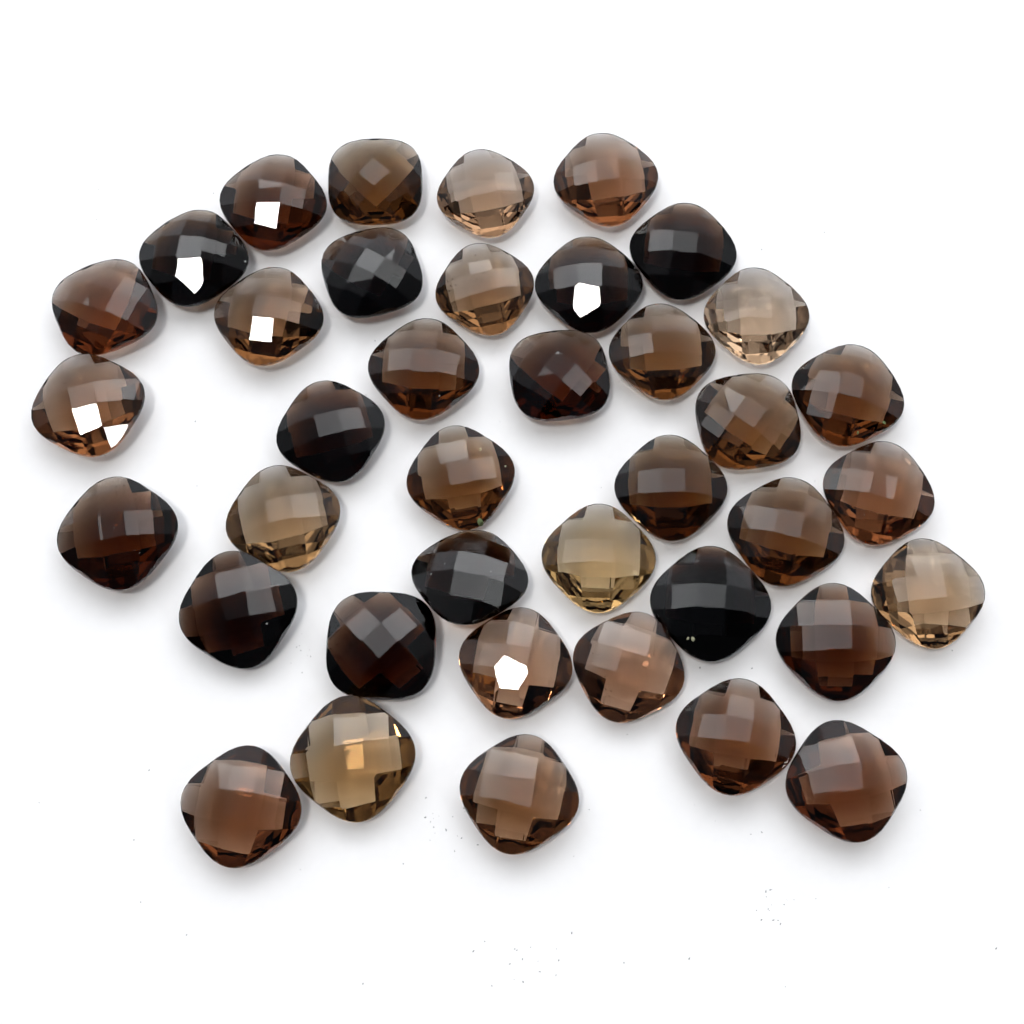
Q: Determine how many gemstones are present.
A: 39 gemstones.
